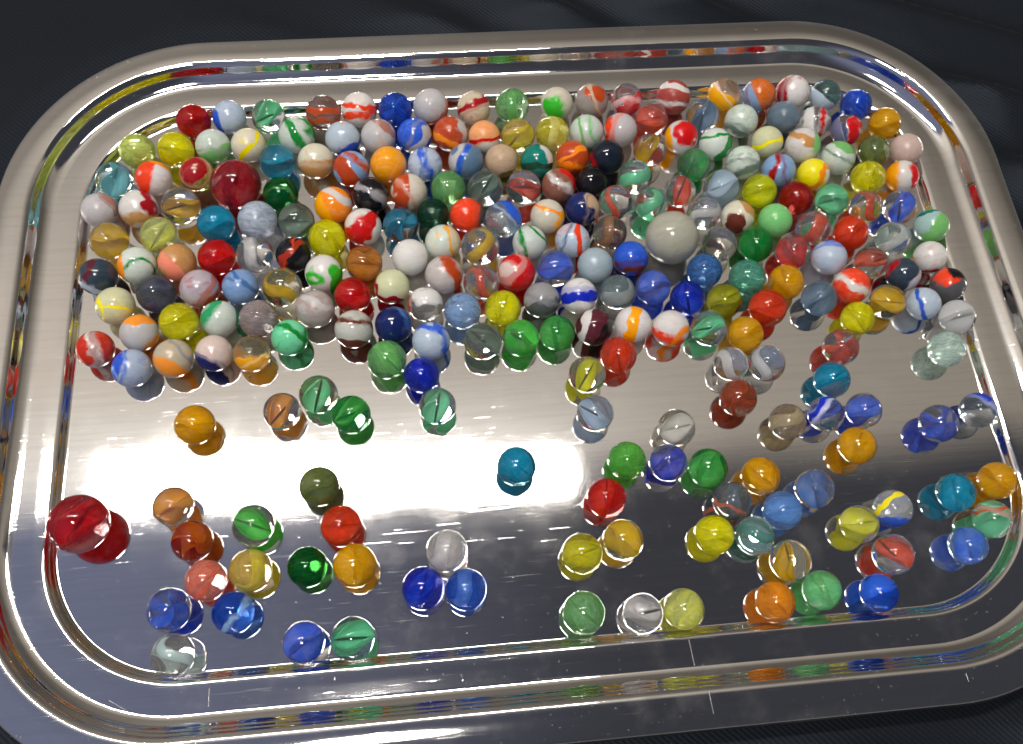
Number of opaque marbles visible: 95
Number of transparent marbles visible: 159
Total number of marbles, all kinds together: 254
